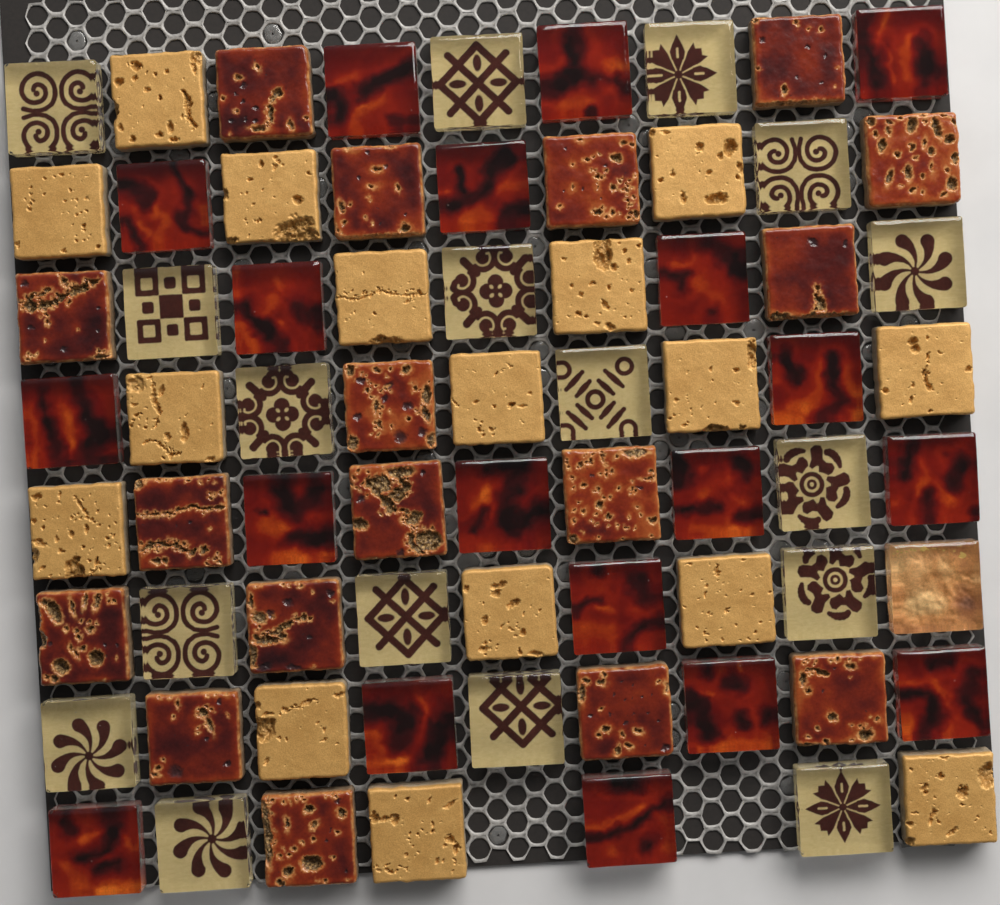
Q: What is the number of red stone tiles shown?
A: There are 17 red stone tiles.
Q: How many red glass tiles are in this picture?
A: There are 19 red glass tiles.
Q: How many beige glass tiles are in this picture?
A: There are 17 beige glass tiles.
